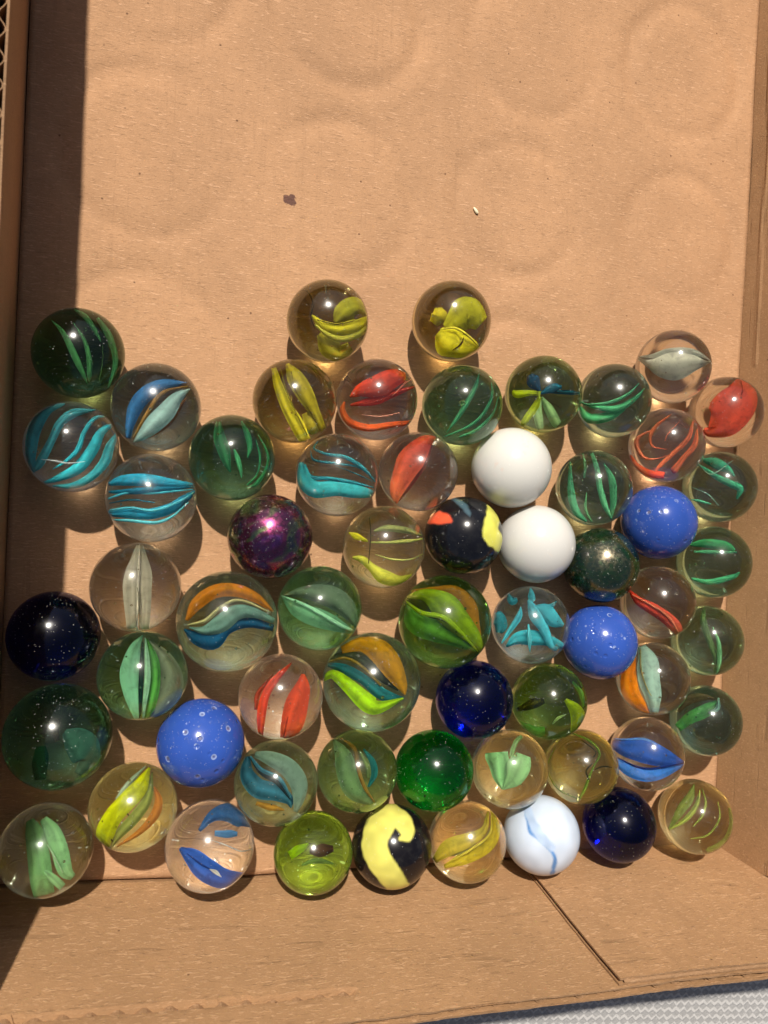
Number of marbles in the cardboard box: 60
